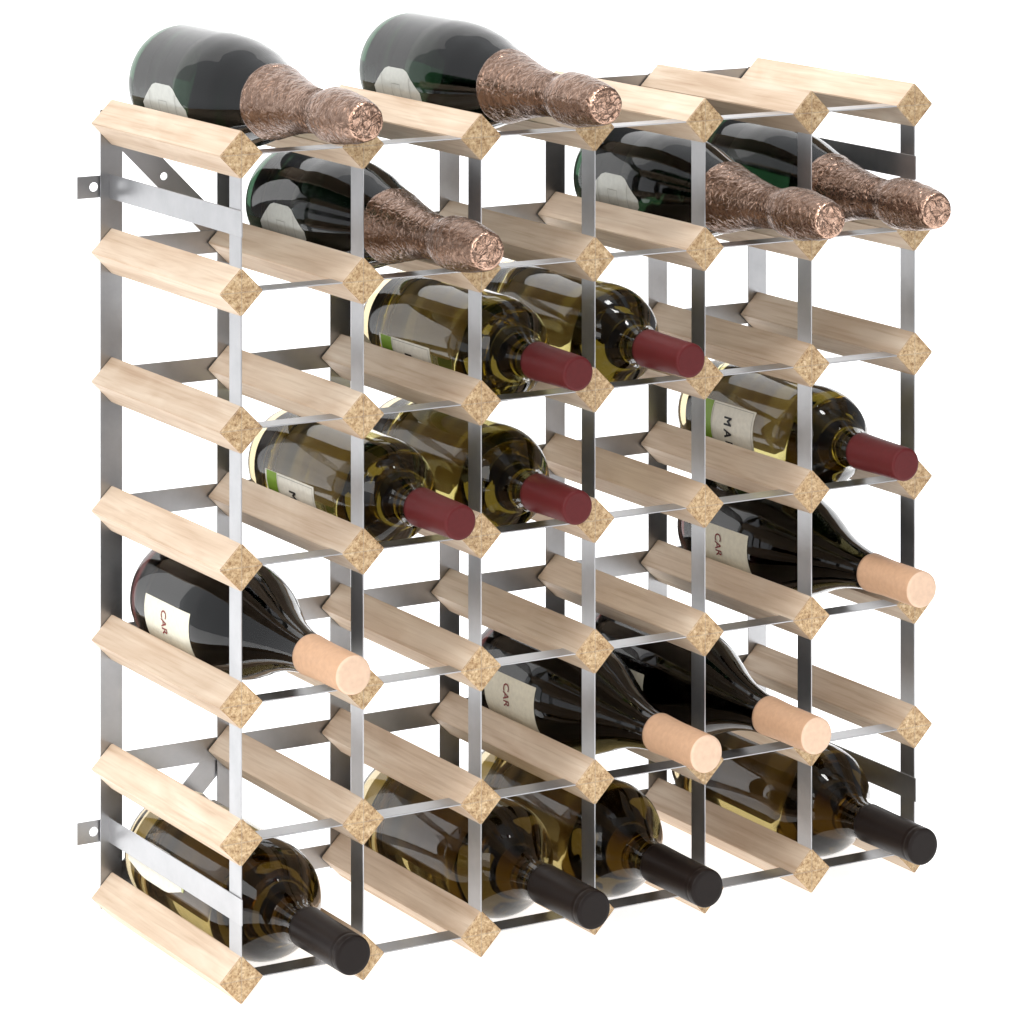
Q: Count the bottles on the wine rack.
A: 18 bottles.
